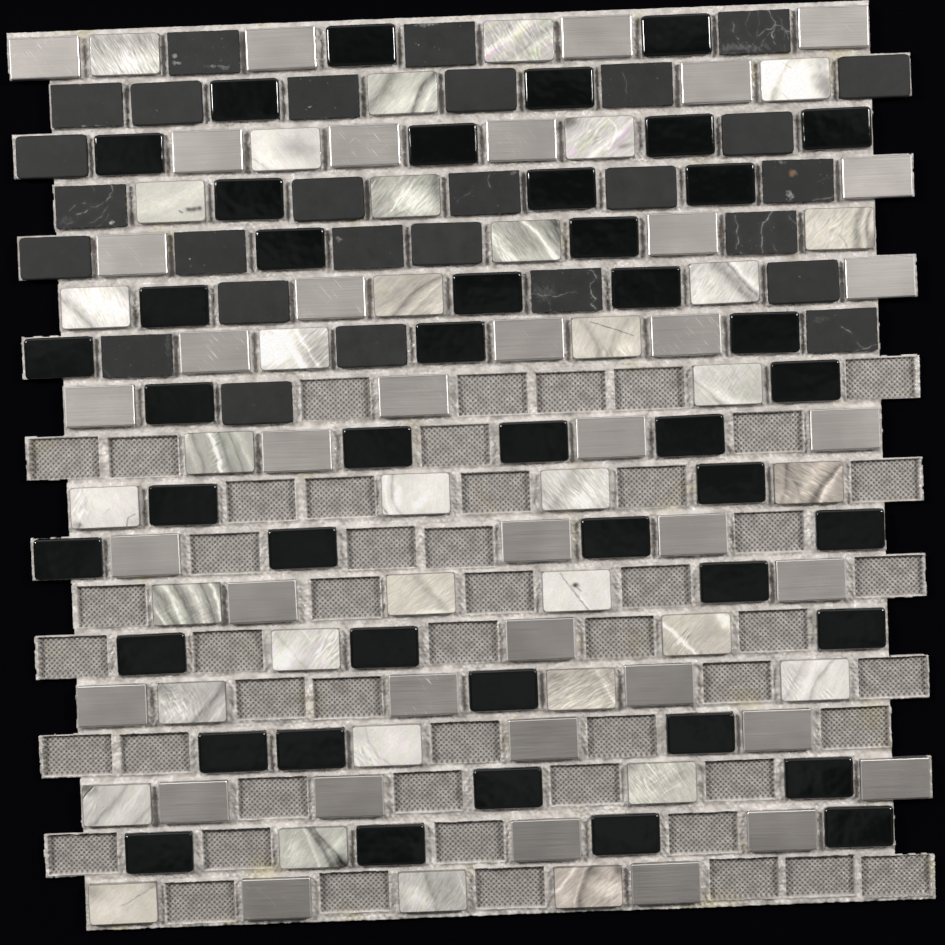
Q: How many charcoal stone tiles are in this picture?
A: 28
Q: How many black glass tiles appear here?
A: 44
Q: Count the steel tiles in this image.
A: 39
